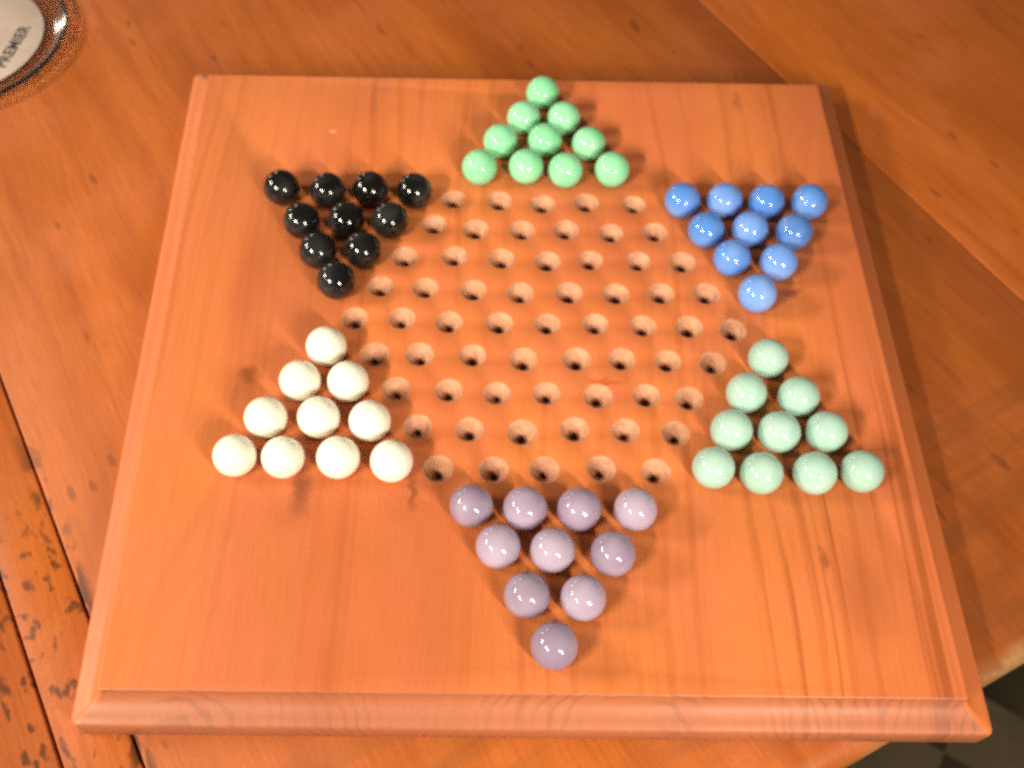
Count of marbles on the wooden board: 60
